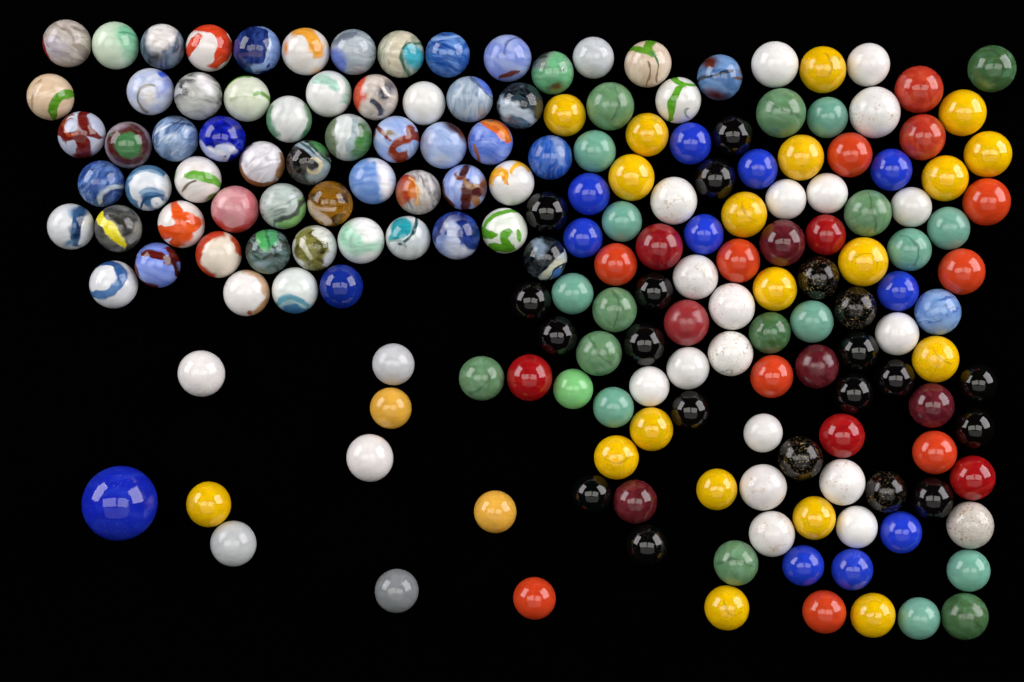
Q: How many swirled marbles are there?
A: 60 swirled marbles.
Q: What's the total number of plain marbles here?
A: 121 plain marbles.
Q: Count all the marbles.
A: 181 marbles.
